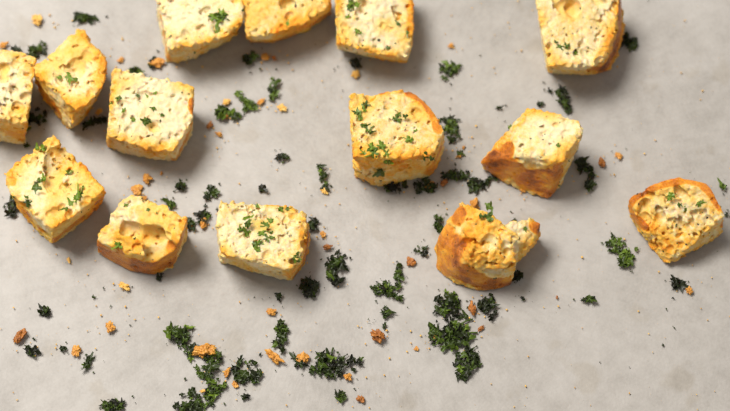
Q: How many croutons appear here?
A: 14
